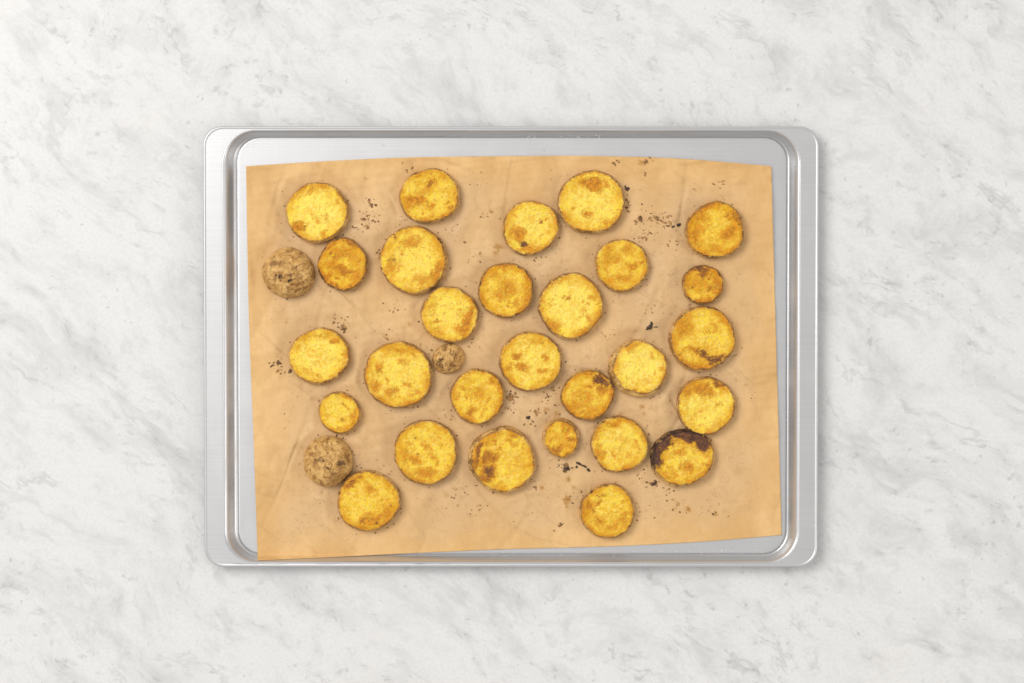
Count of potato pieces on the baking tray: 31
